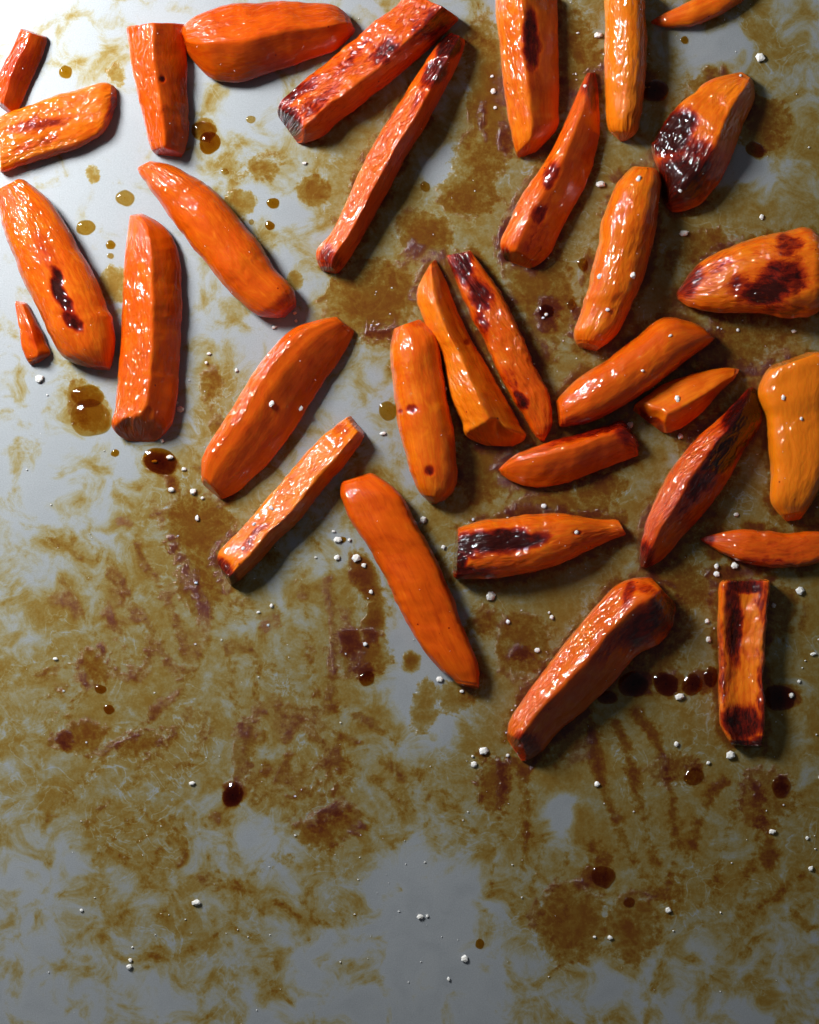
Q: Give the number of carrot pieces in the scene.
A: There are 32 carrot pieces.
